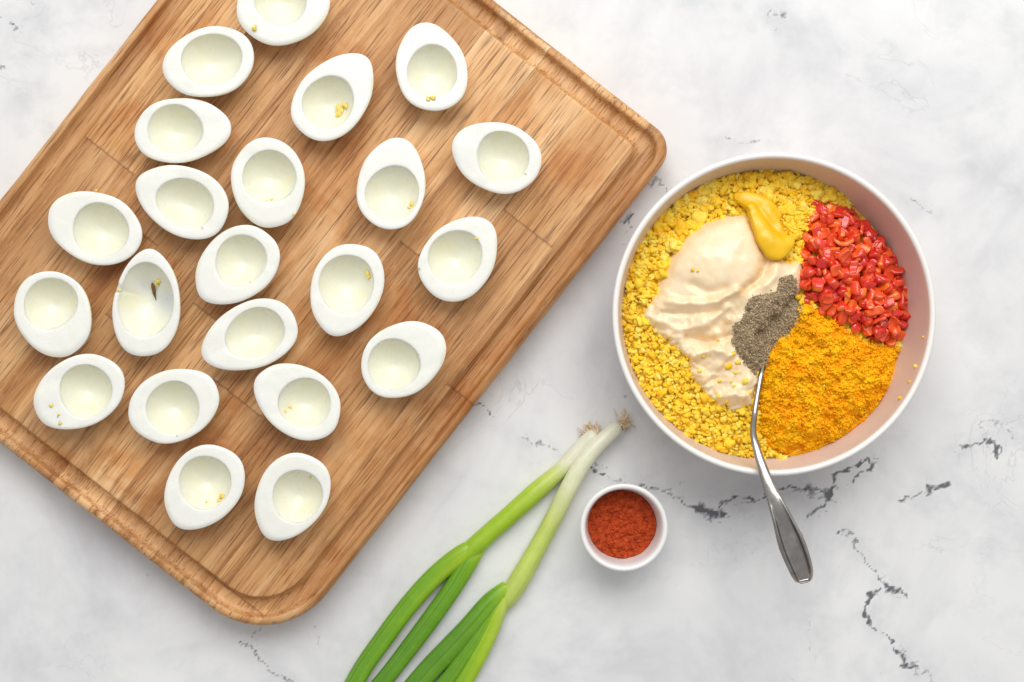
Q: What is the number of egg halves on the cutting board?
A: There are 22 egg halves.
